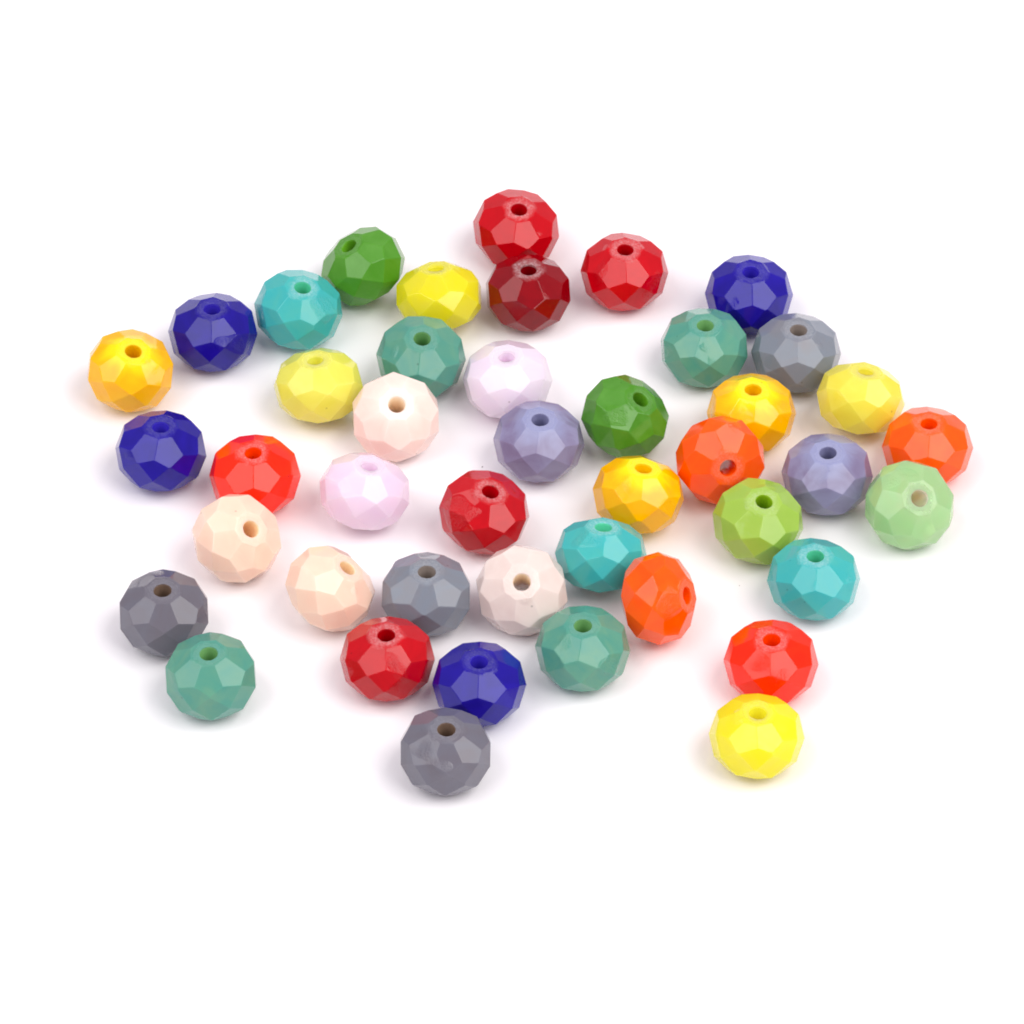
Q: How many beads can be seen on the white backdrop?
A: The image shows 44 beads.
